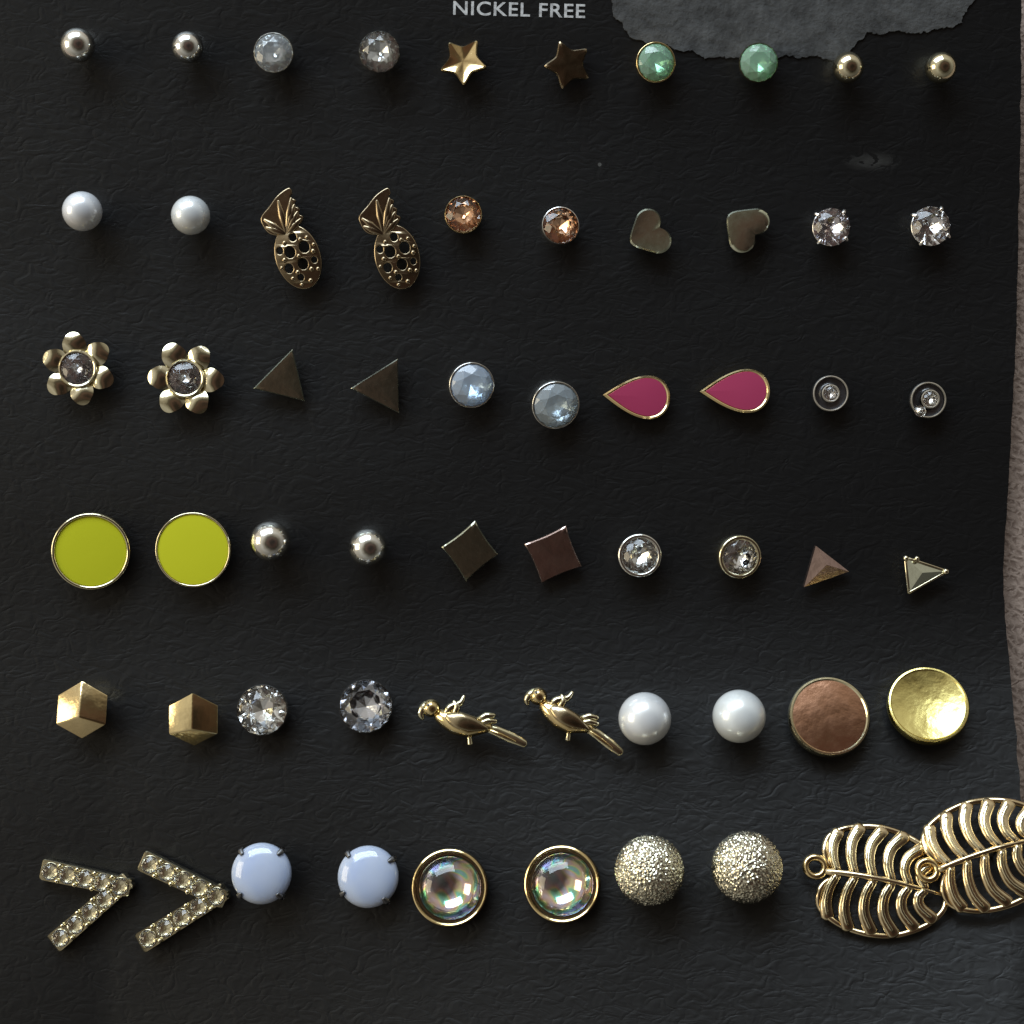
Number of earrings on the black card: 60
